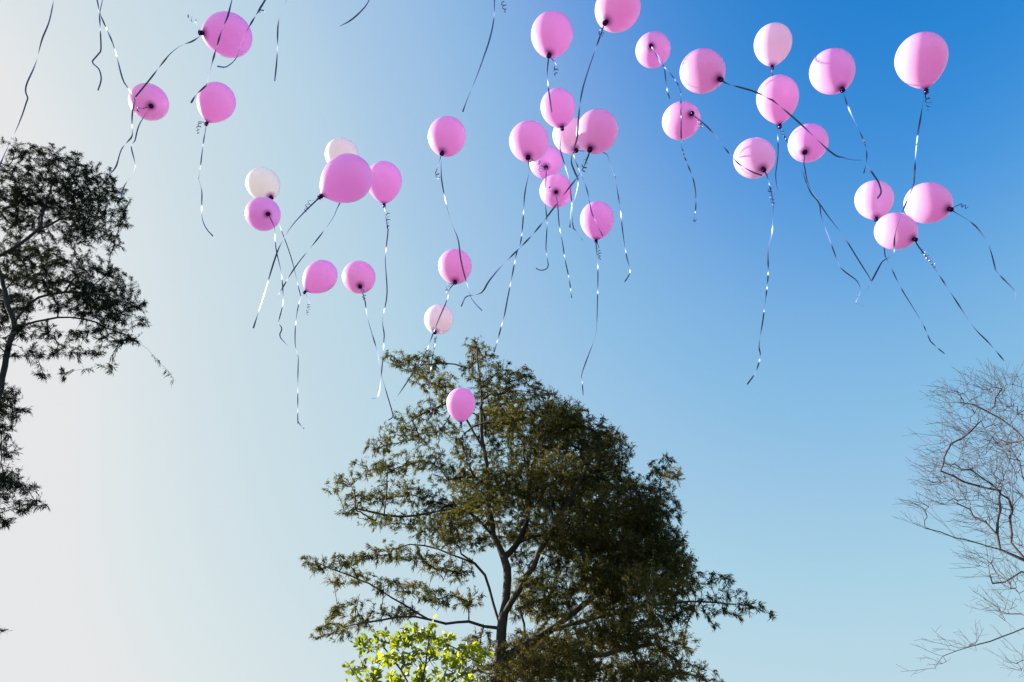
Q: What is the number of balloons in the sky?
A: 35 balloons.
